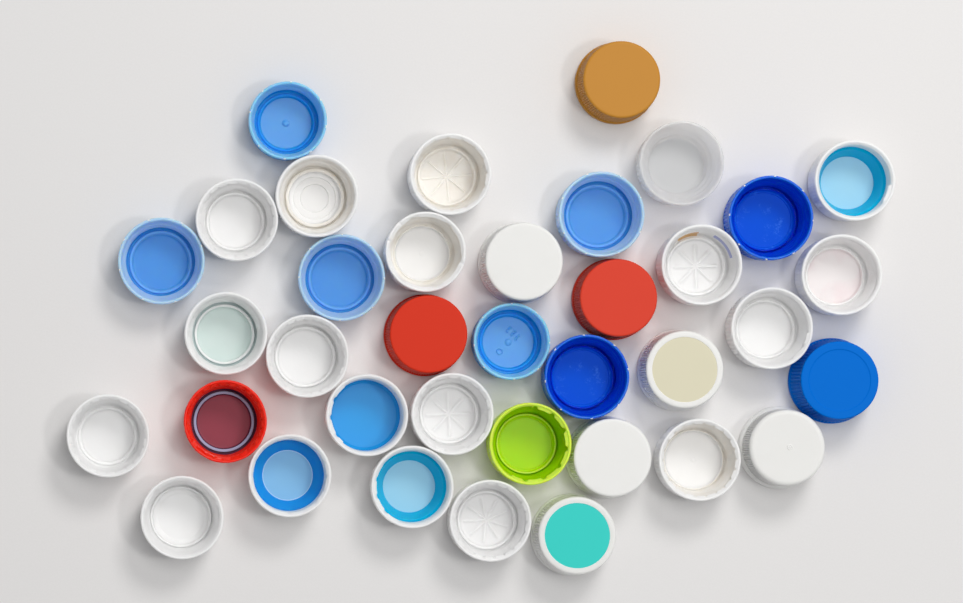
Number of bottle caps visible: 37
